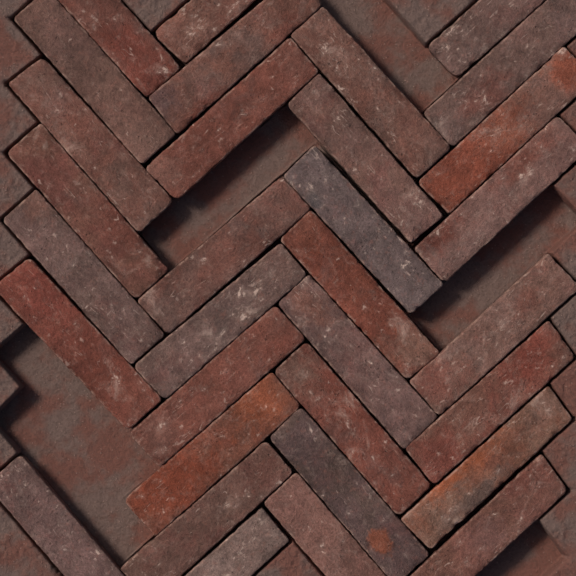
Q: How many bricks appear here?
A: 32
